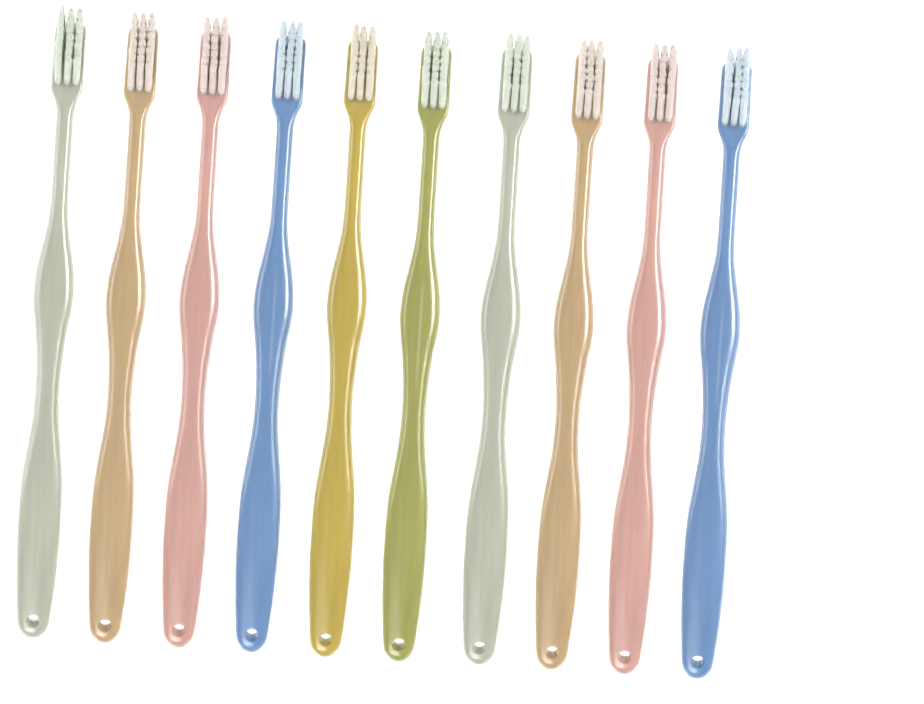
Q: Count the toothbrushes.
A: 10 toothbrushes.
